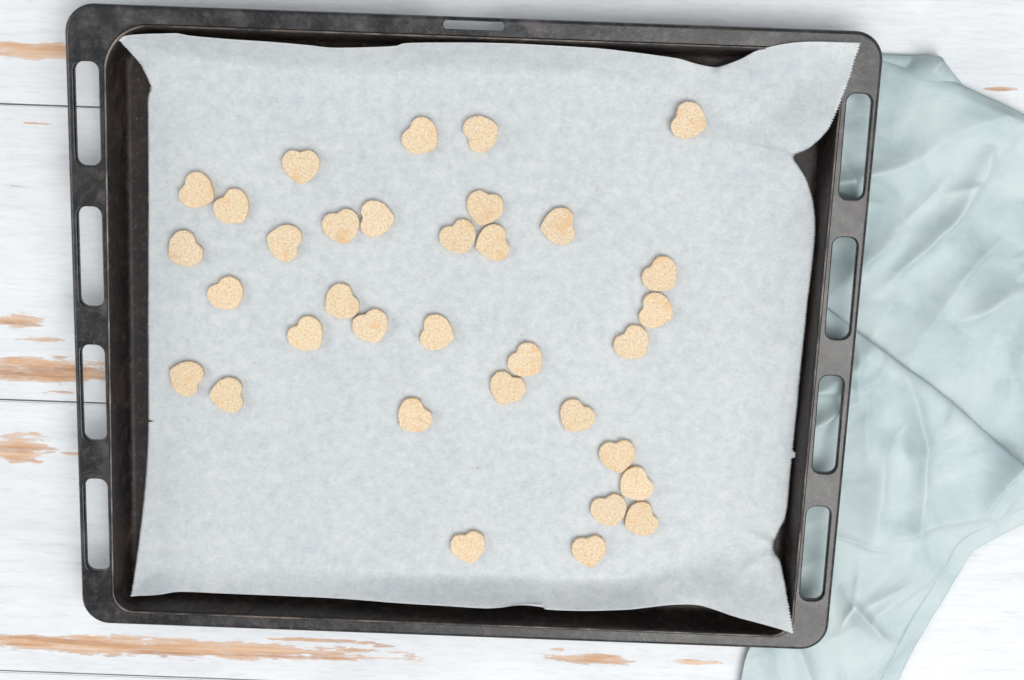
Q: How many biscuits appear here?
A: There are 34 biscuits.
